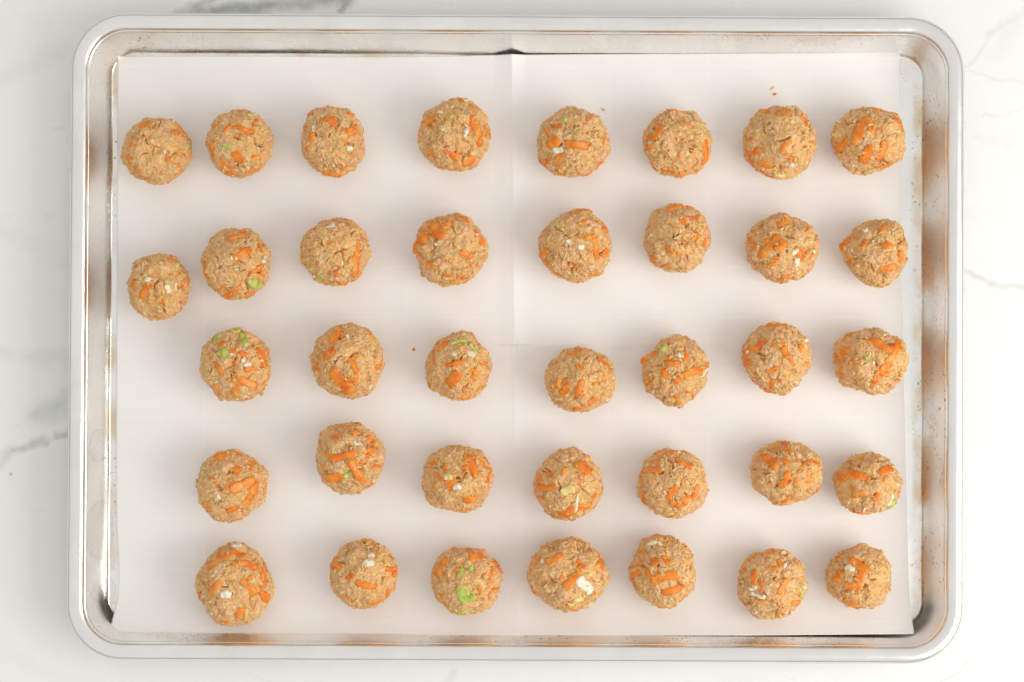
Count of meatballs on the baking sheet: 37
